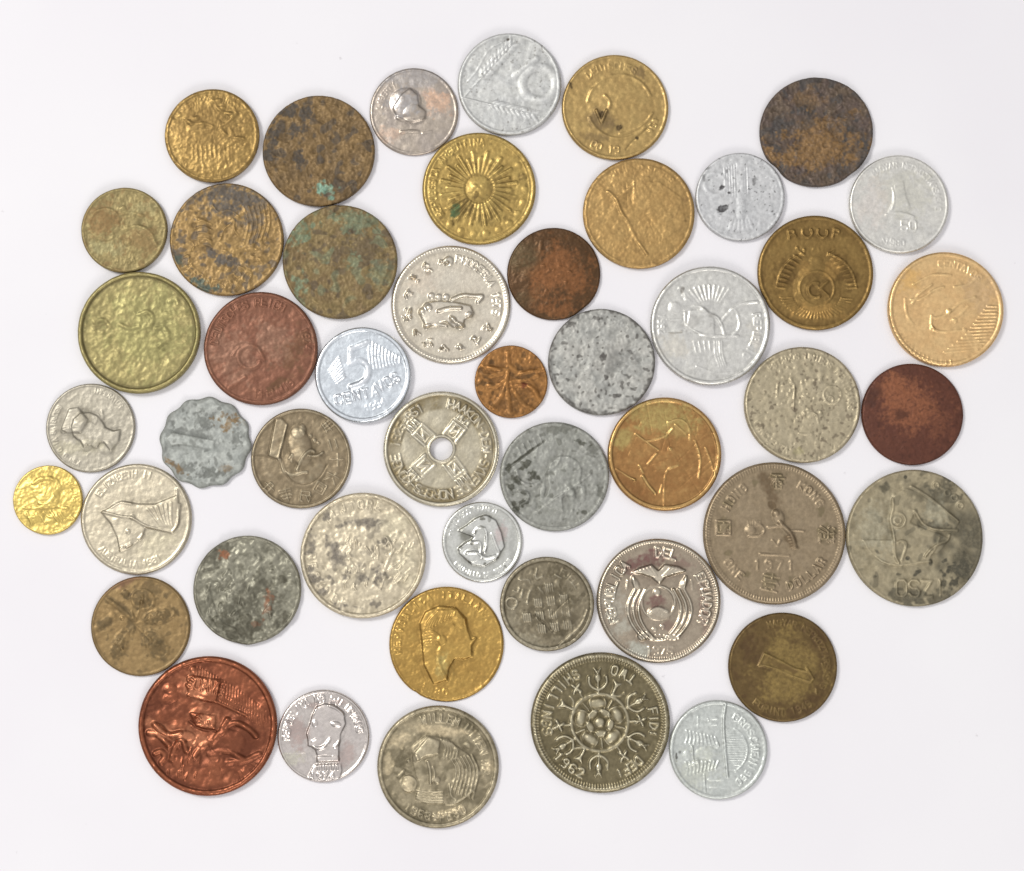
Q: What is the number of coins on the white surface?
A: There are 48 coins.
